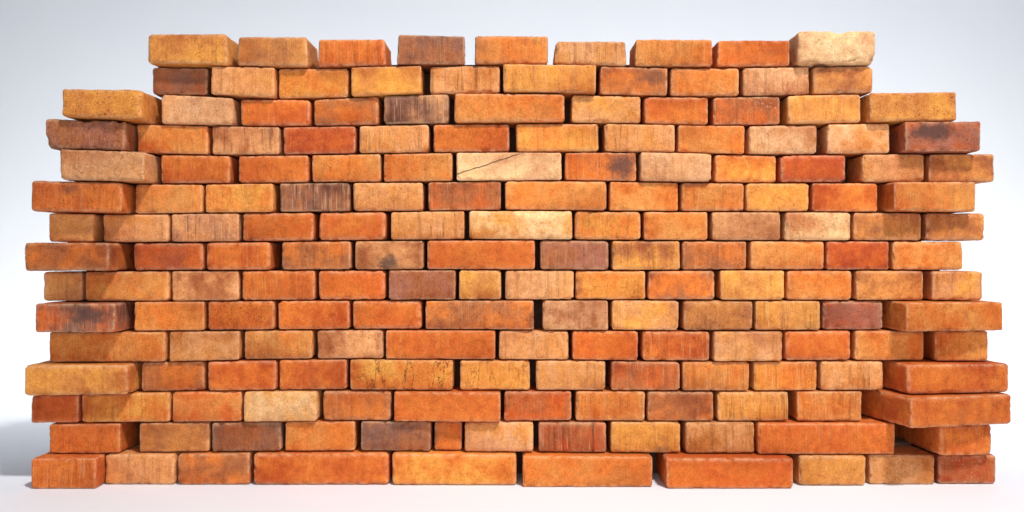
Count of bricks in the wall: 175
